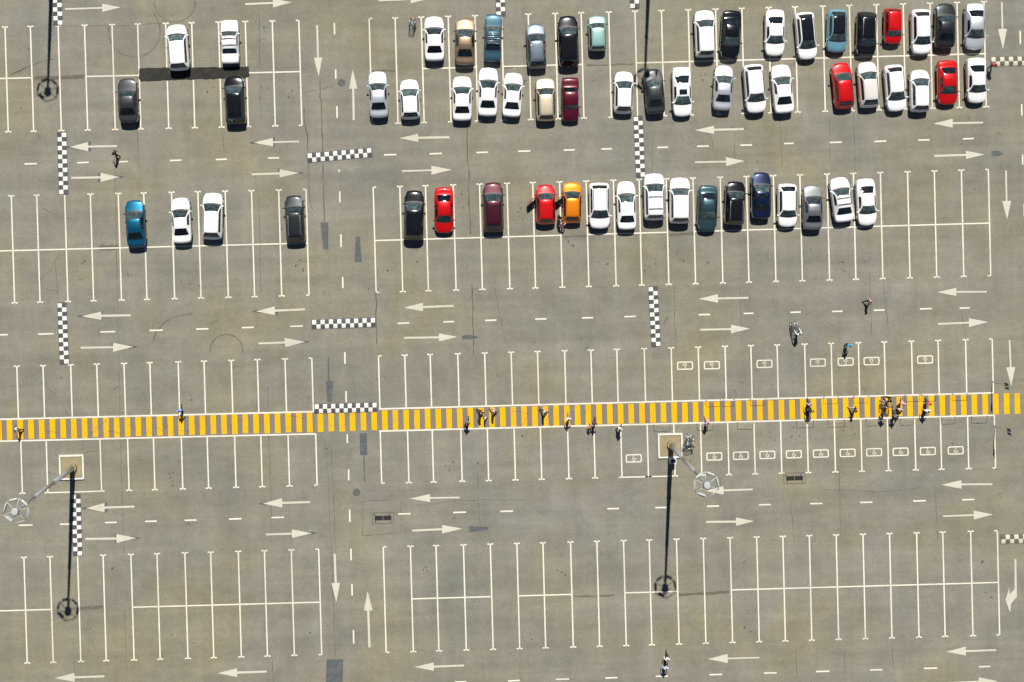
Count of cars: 59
